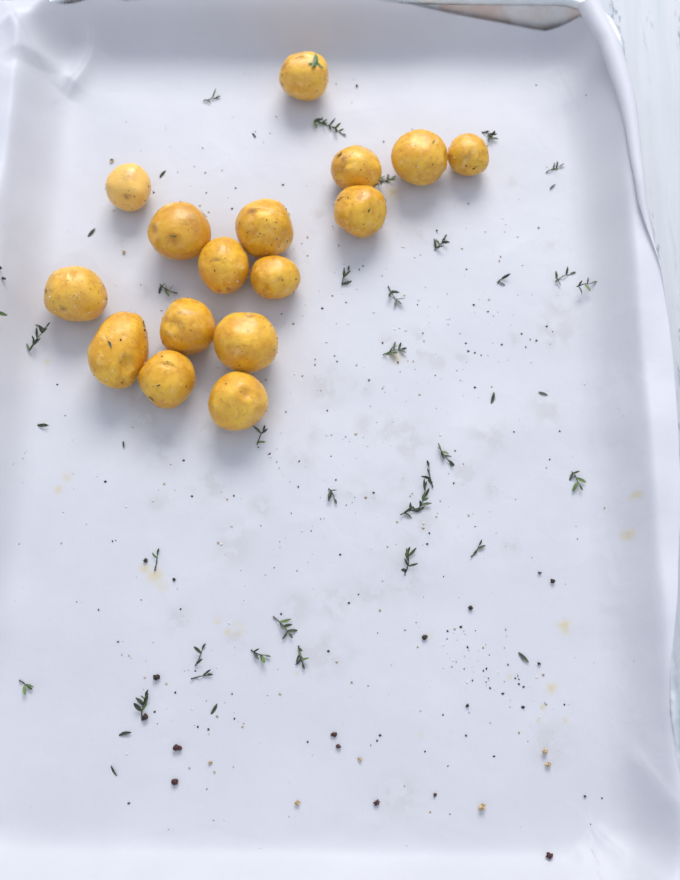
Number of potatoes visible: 16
